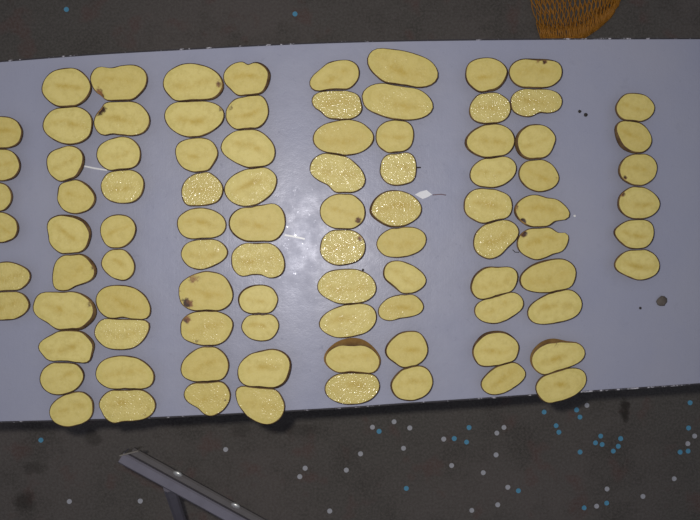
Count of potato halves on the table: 92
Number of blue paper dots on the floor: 27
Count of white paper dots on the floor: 28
